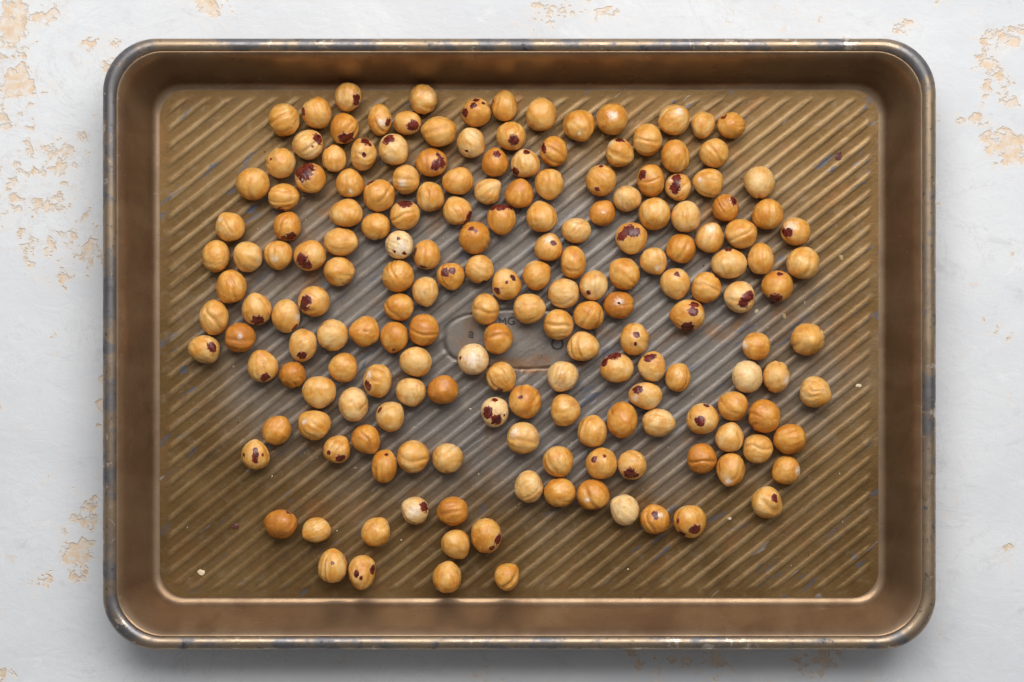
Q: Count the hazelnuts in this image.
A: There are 184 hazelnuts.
